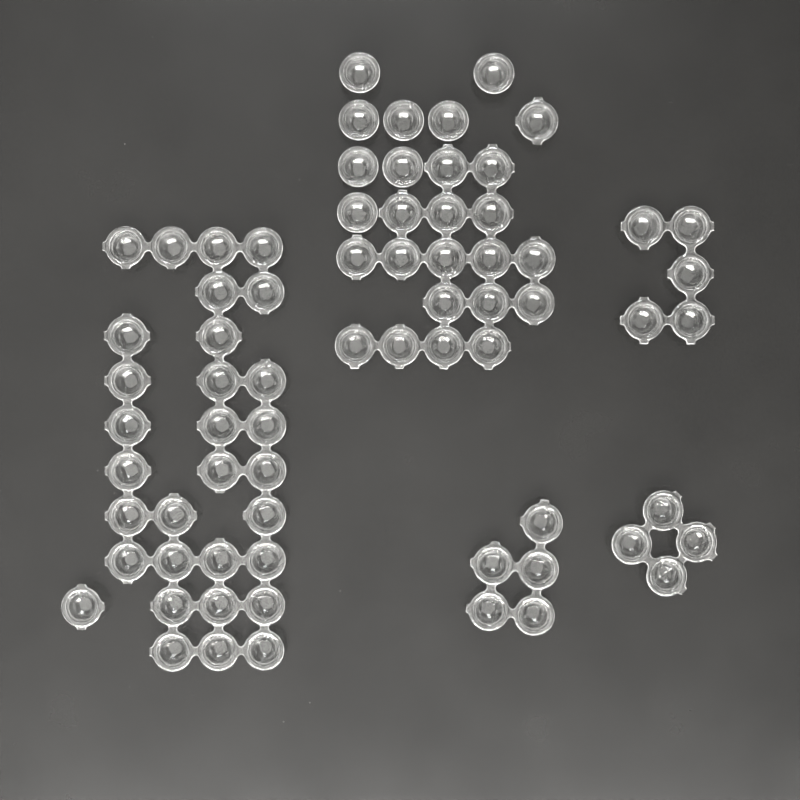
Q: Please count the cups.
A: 71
